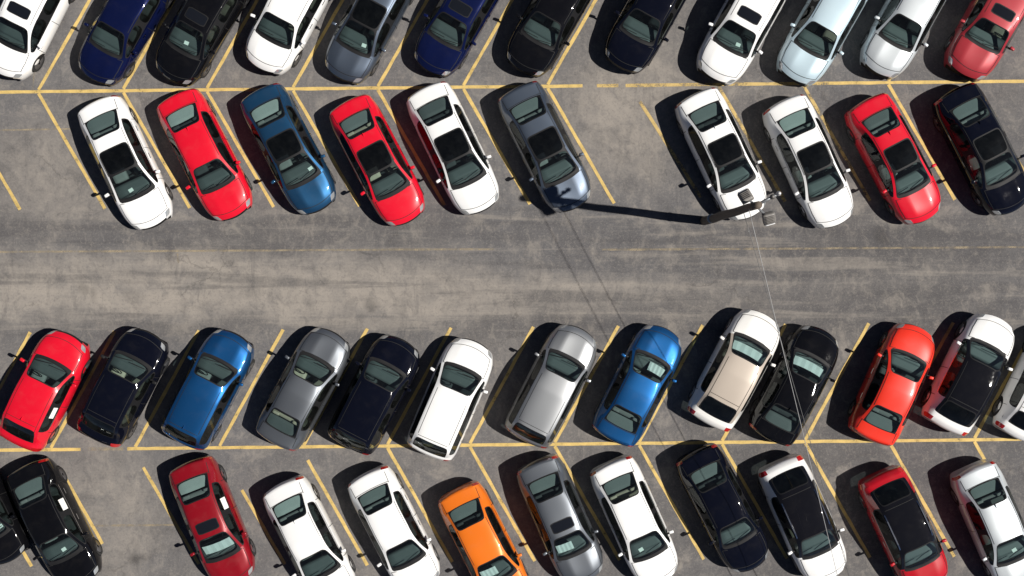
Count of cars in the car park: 47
